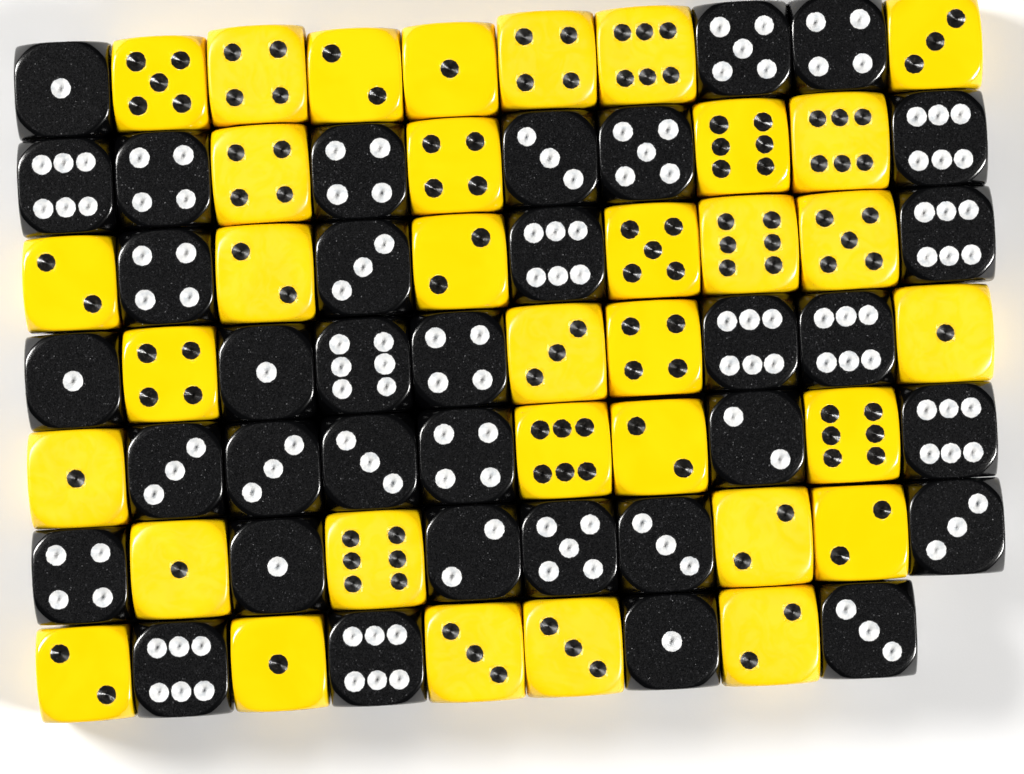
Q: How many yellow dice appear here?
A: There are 34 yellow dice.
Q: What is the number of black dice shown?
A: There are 35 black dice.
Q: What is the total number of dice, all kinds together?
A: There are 69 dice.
